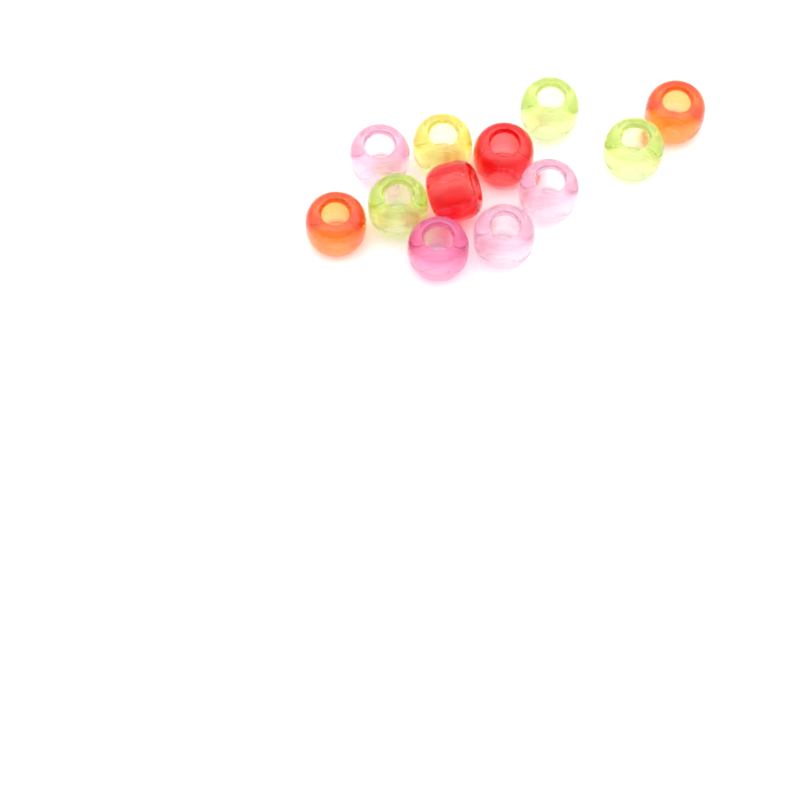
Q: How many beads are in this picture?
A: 12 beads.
